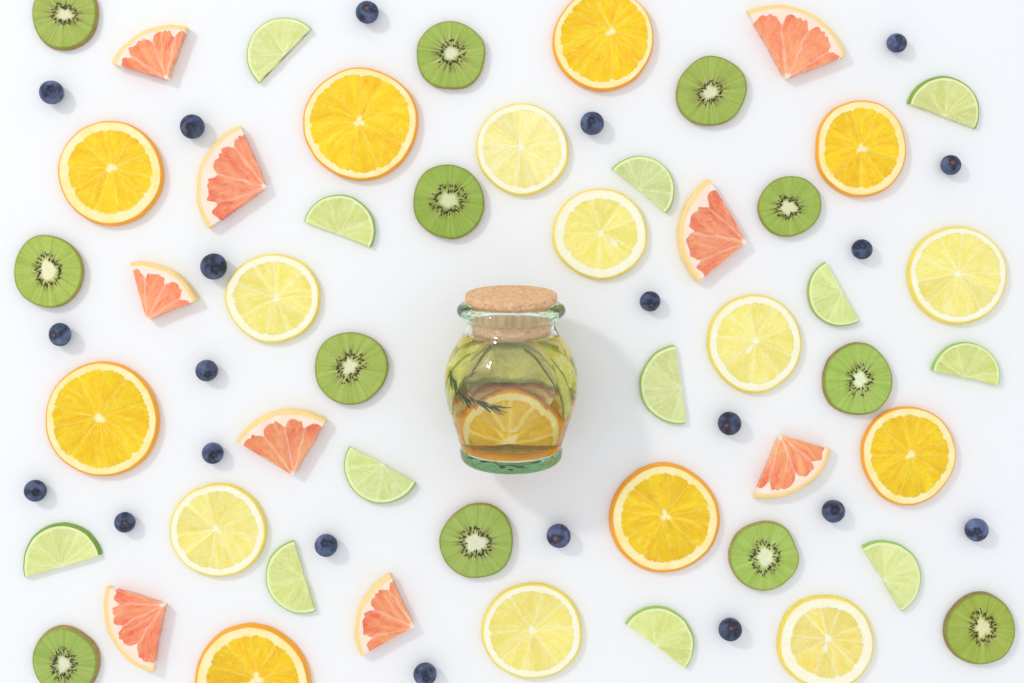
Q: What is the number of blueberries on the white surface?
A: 21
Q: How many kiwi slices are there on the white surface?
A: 12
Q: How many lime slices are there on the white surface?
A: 12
